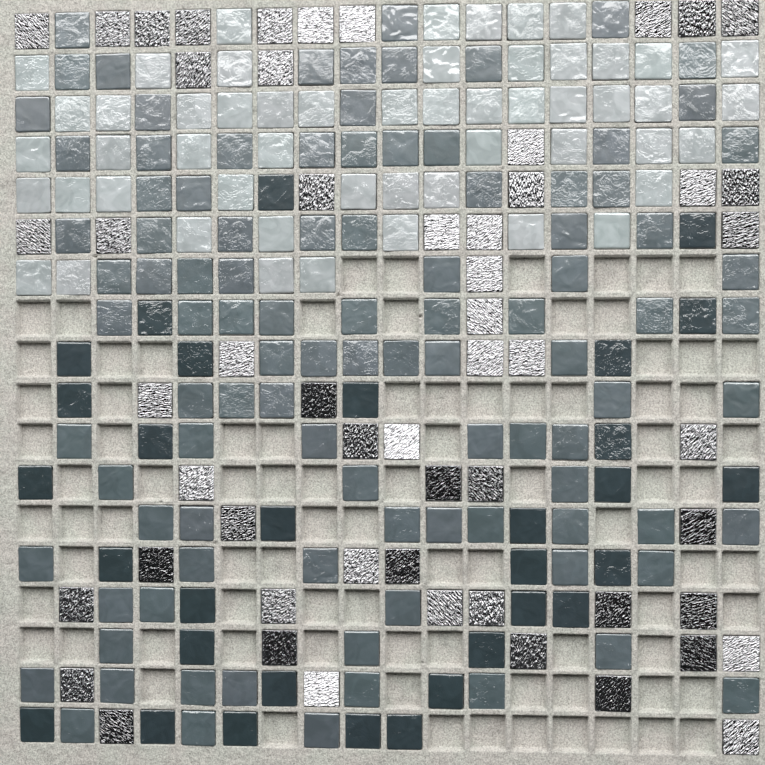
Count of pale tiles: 53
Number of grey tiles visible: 100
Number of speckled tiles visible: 55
